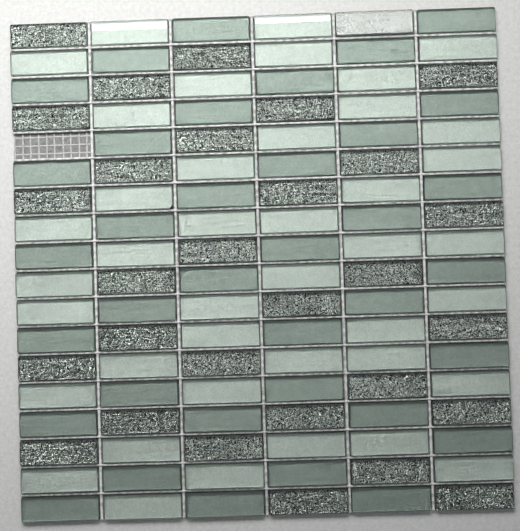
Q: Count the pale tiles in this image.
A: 41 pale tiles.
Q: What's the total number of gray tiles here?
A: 36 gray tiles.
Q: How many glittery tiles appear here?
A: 30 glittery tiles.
